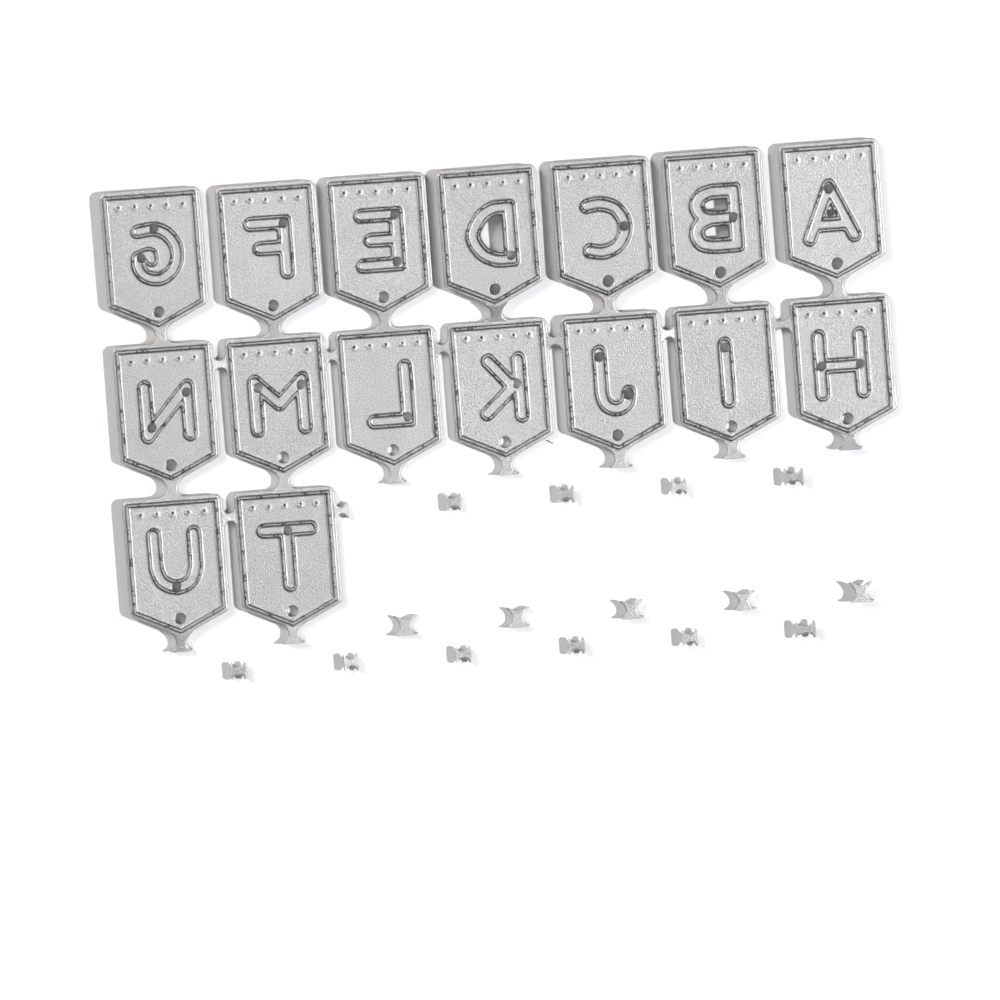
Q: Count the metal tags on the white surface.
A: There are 16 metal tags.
